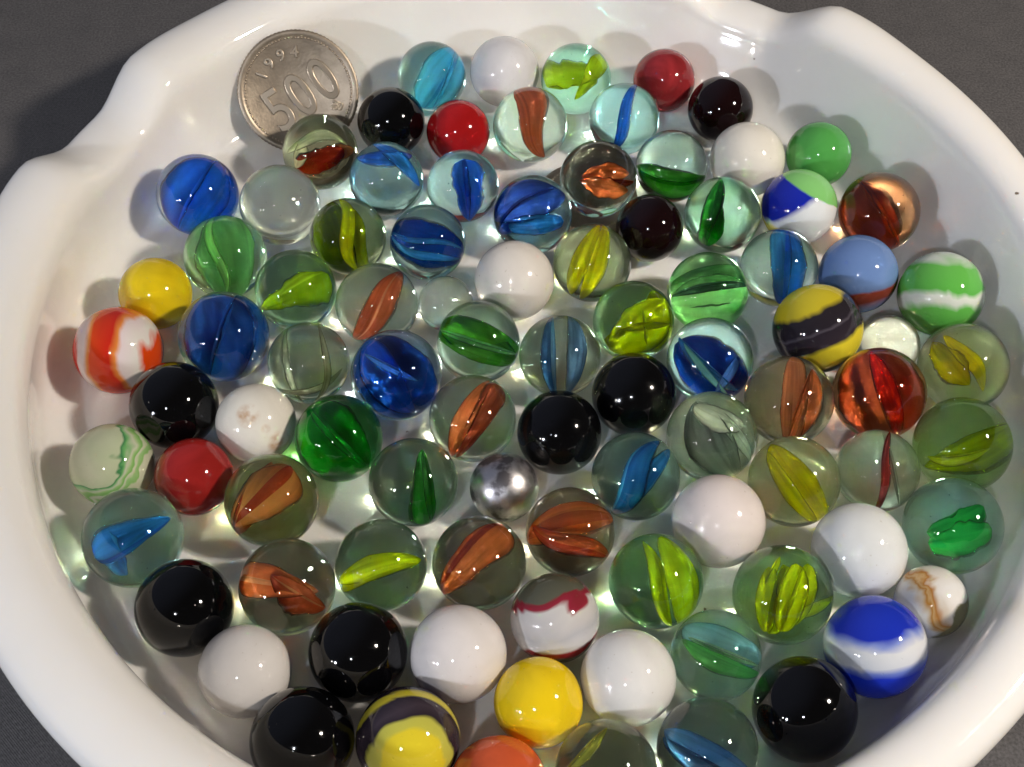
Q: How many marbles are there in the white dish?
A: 91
